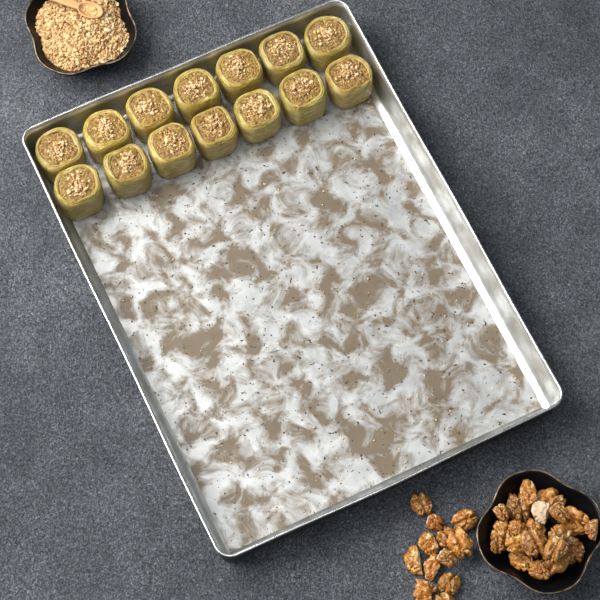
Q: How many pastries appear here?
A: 14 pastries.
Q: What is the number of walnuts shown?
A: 33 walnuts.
